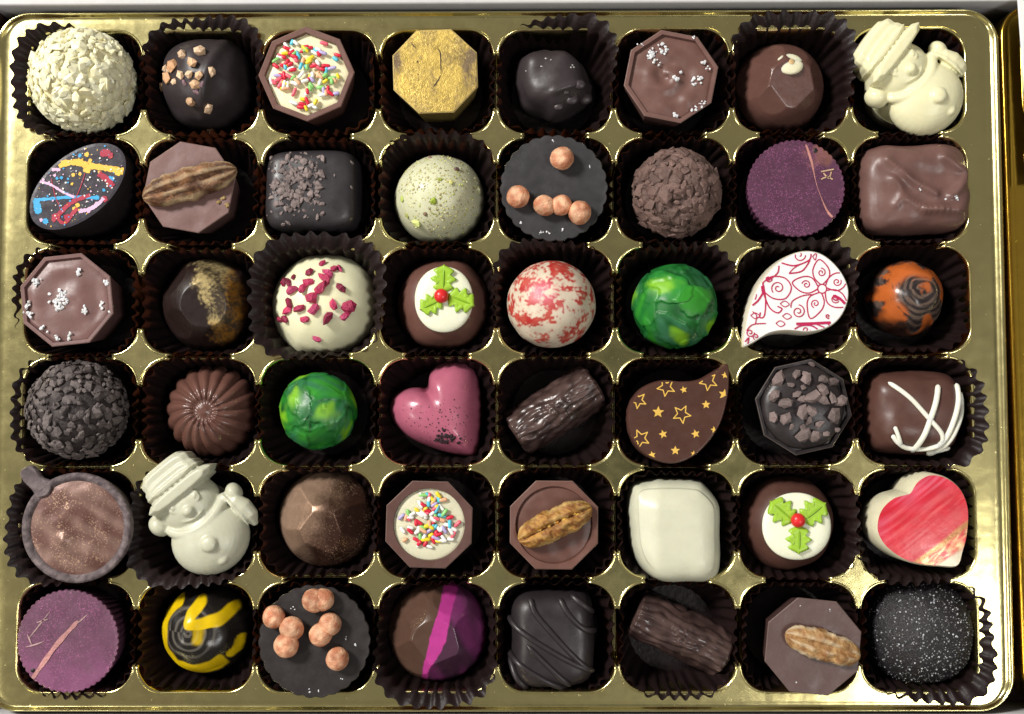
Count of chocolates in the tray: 48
